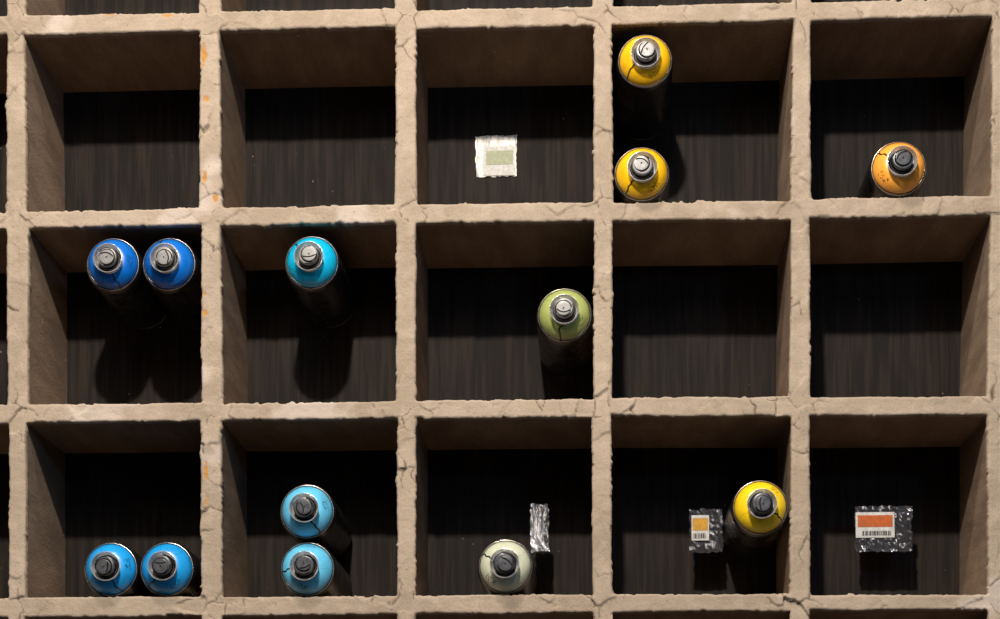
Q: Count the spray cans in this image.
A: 13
